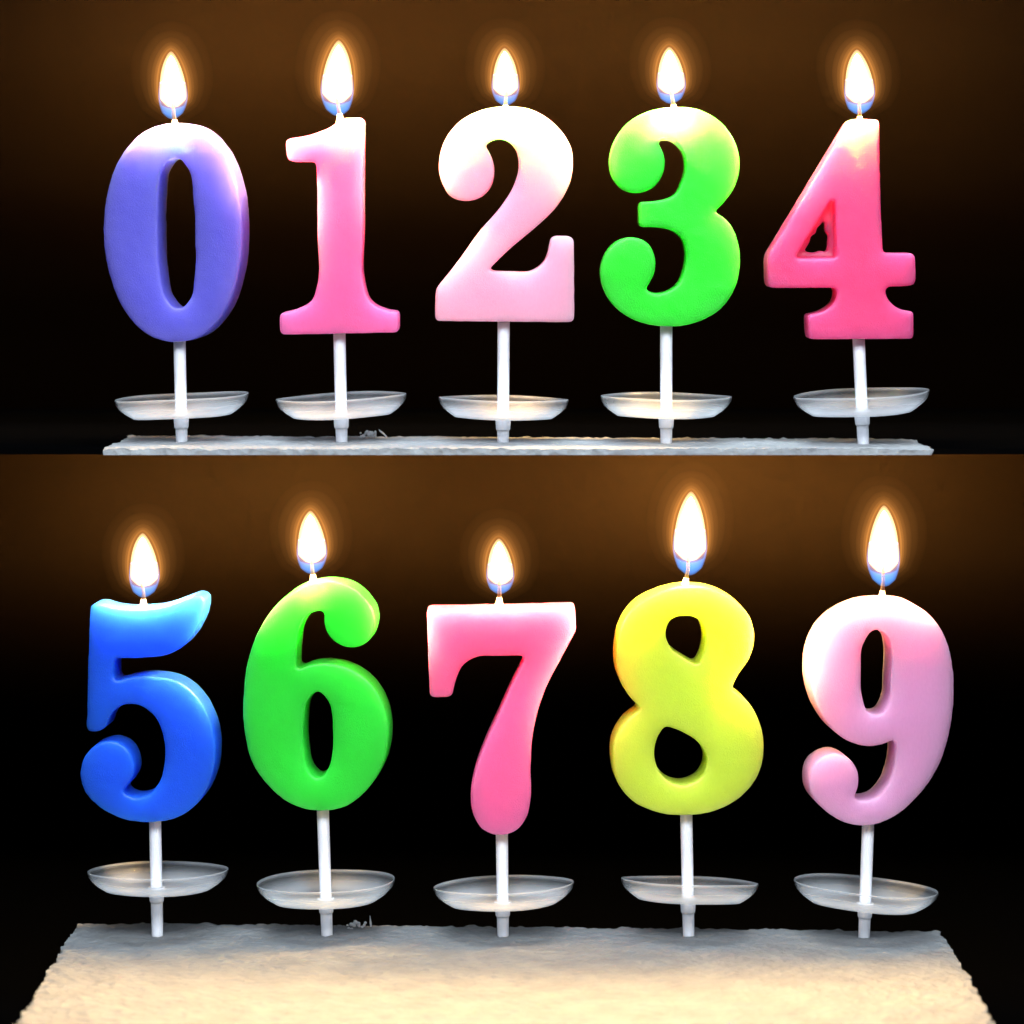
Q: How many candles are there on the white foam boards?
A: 10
